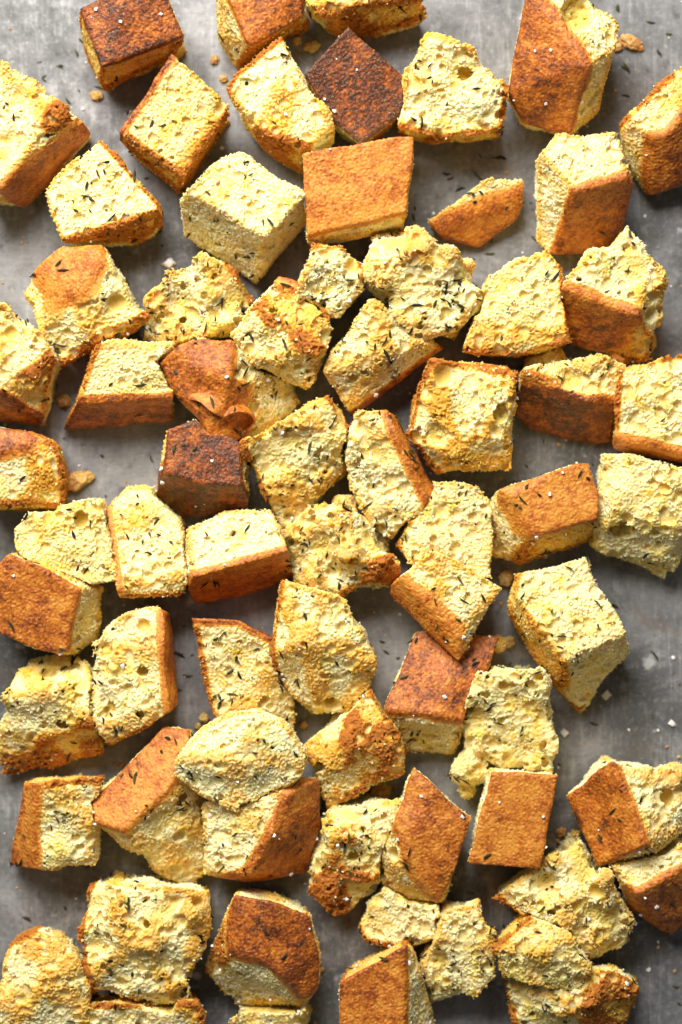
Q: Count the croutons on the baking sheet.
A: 70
